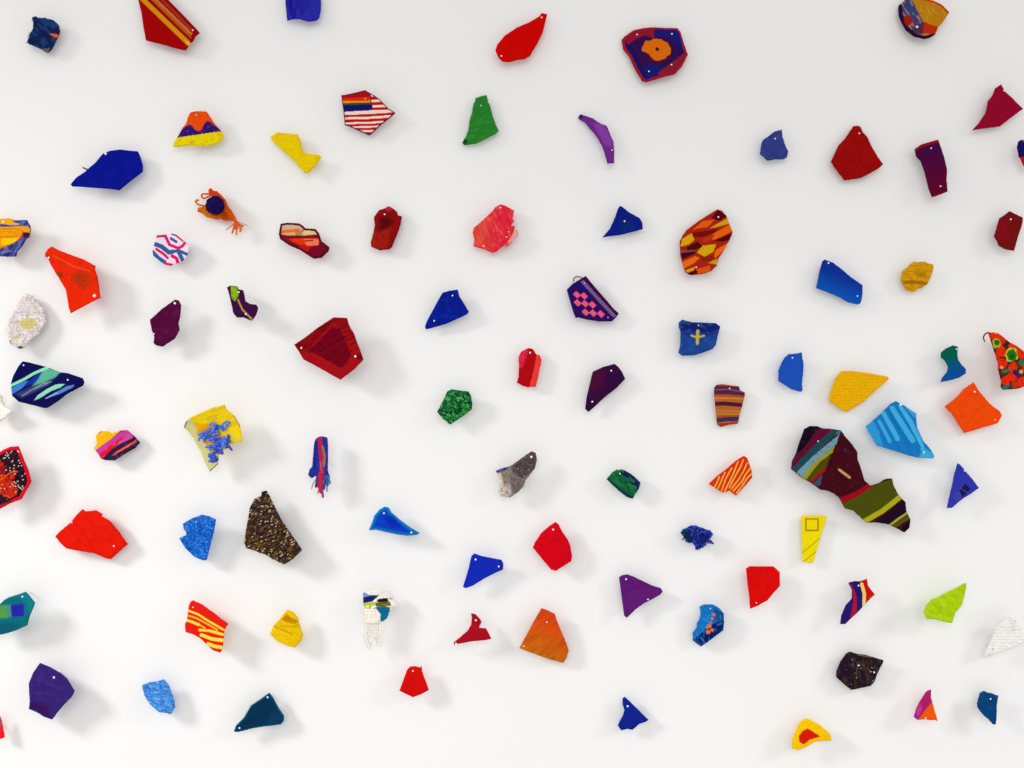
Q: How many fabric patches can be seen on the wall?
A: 87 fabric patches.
